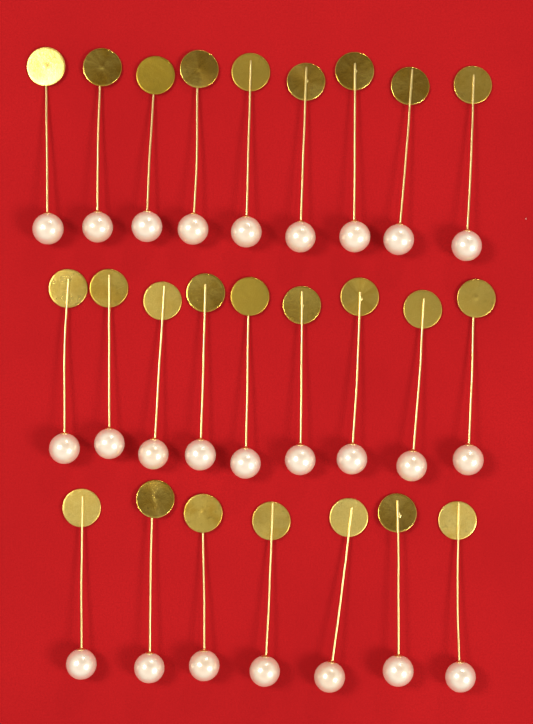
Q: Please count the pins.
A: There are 25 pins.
